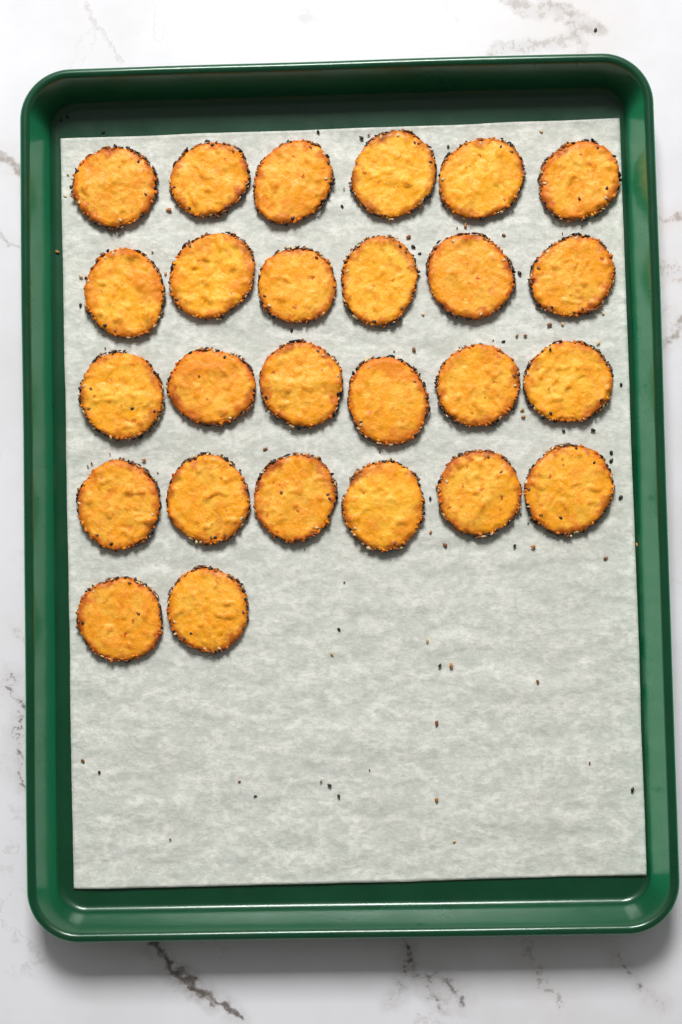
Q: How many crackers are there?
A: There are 26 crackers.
